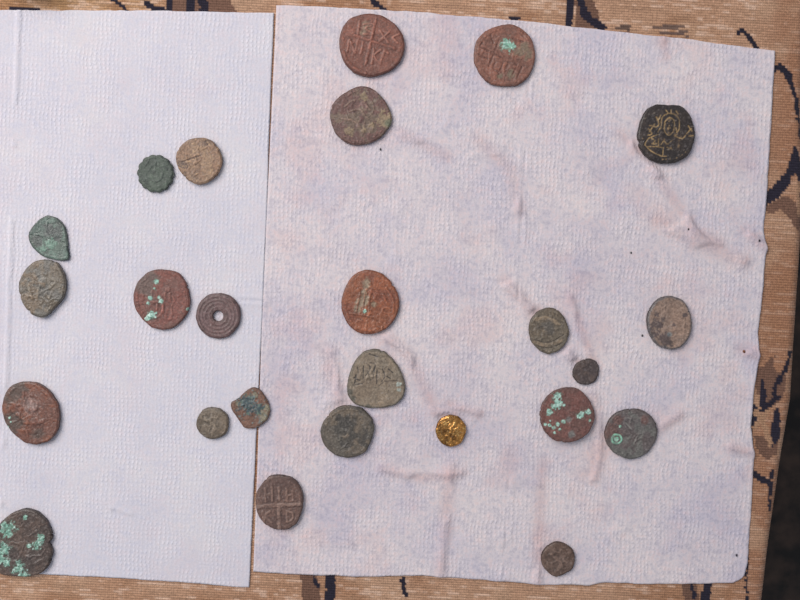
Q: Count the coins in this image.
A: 25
